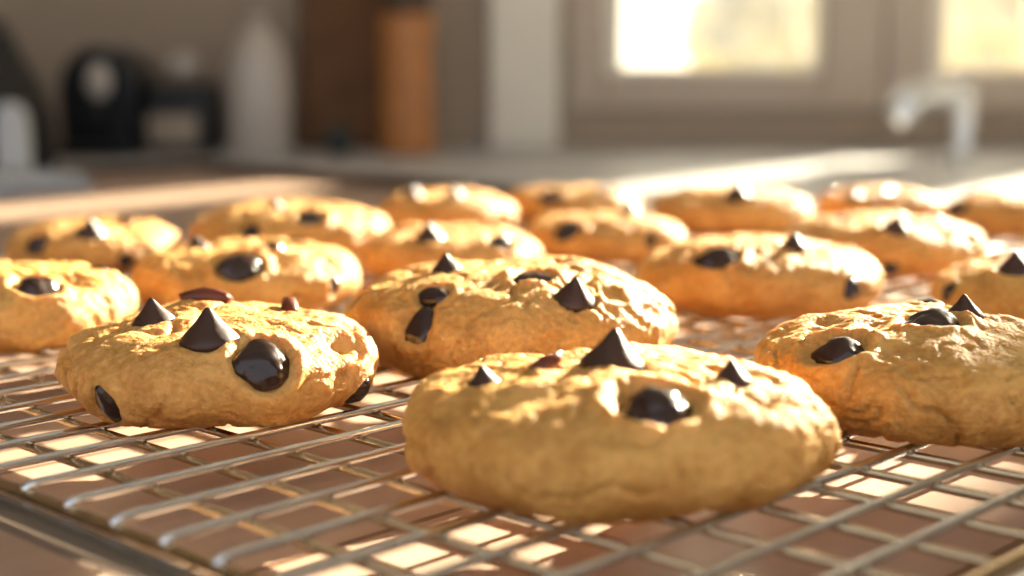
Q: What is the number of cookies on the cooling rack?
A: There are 18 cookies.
